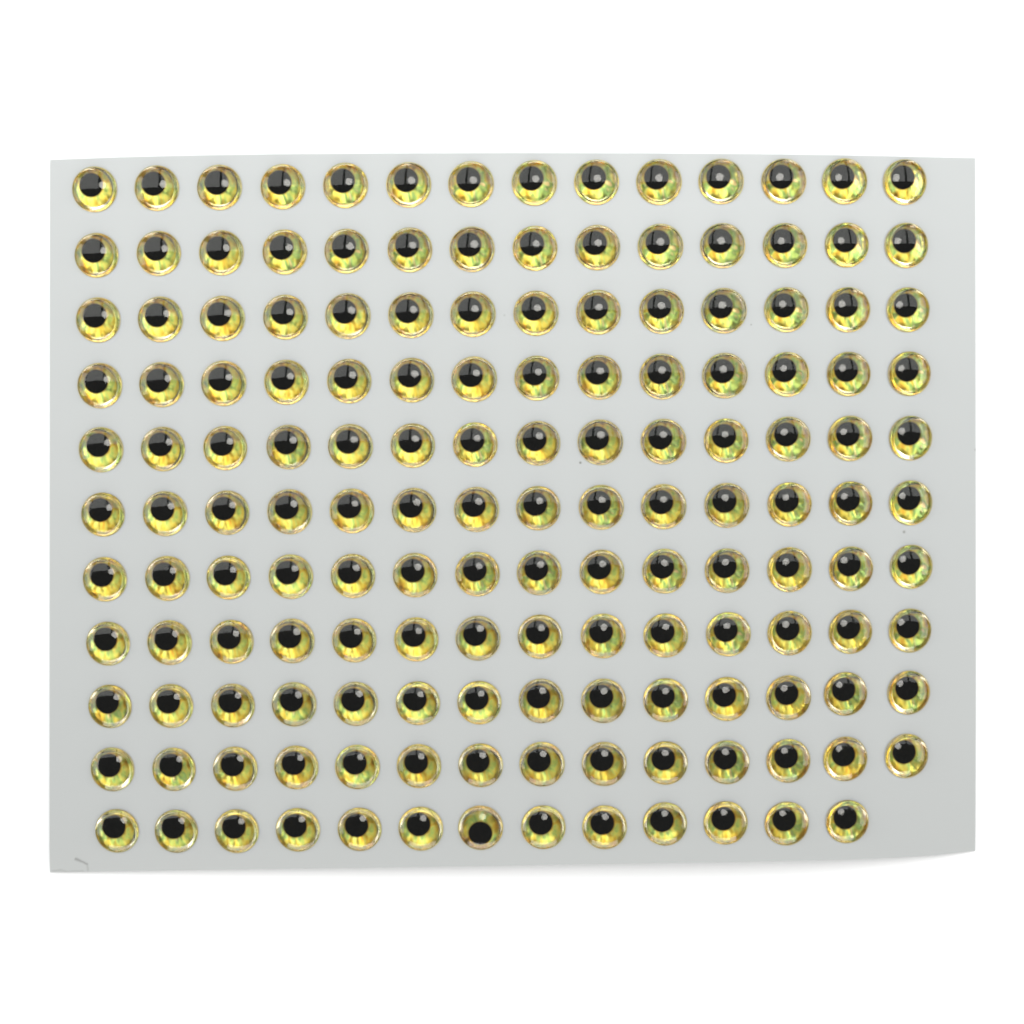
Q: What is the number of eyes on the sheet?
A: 153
